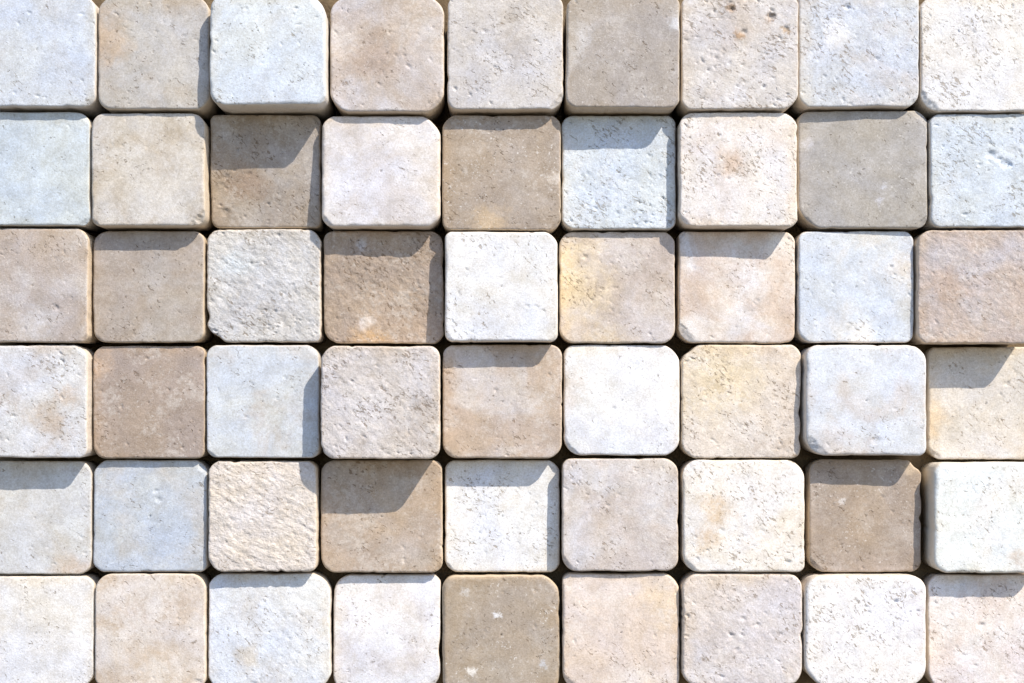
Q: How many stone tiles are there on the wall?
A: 54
